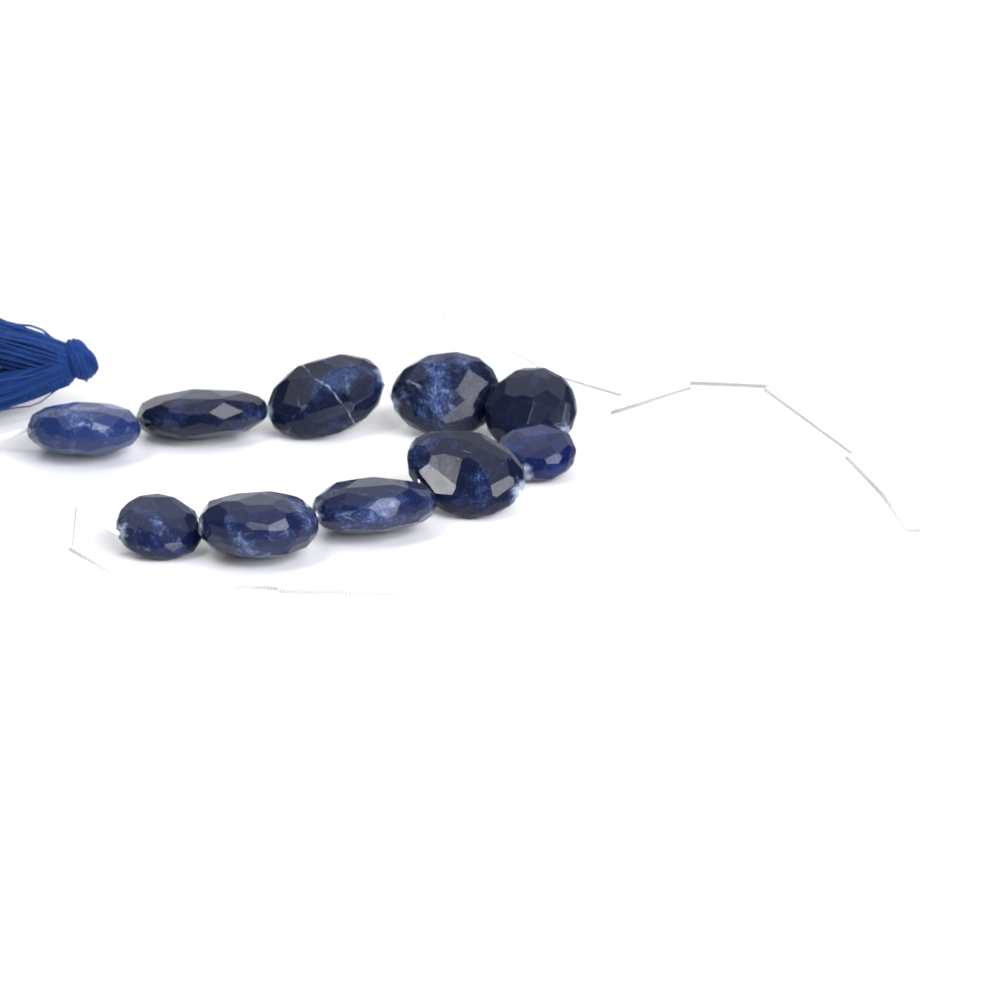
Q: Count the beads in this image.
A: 10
